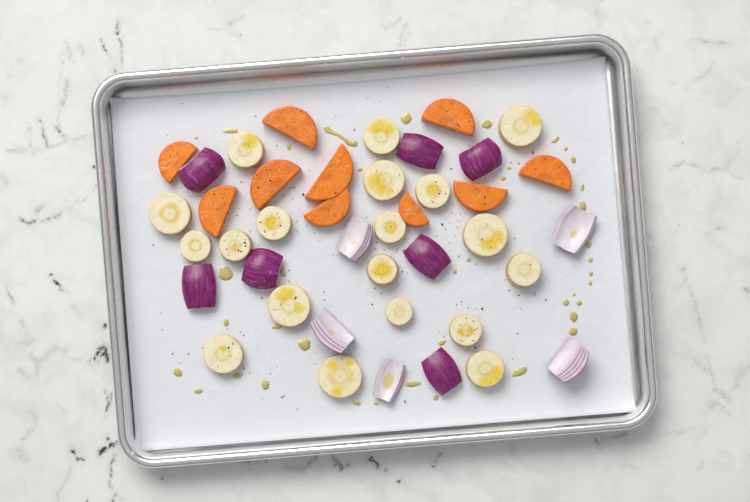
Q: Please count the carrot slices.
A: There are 10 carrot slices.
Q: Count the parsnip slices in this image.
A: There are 19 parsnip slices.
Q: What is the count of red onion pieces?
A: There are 12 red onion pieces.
